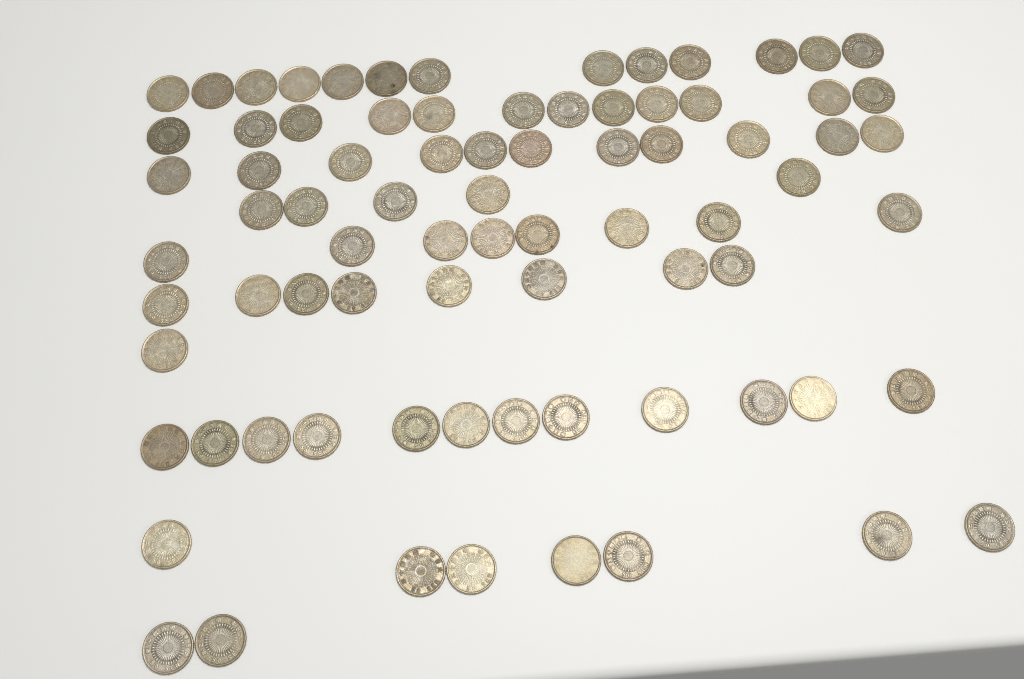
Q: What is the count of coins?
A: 79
